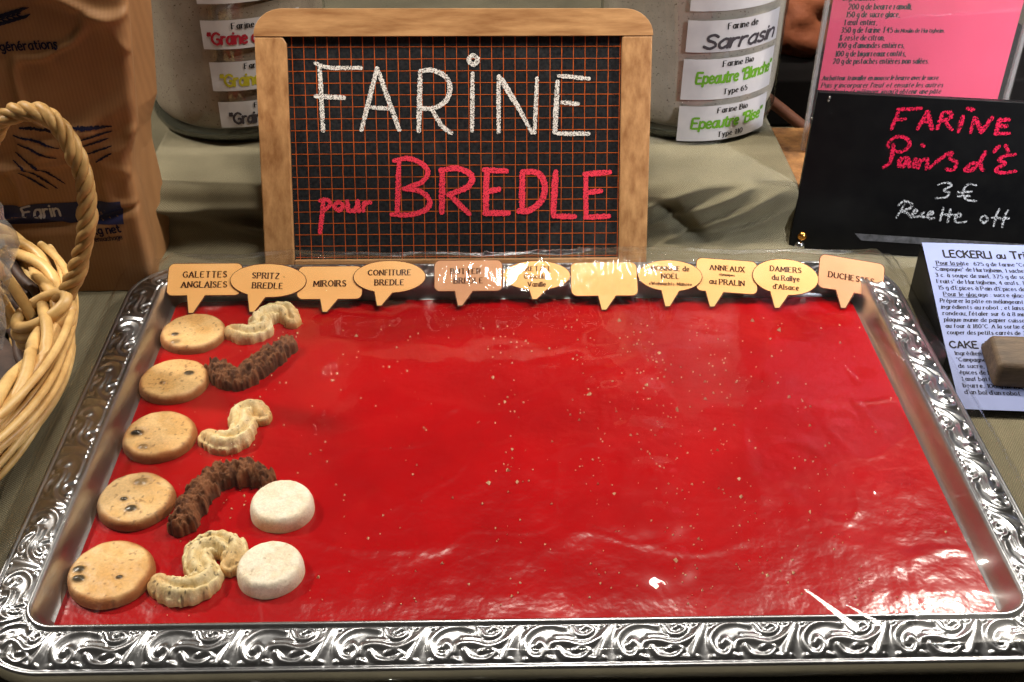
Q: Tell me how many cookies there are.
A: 12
